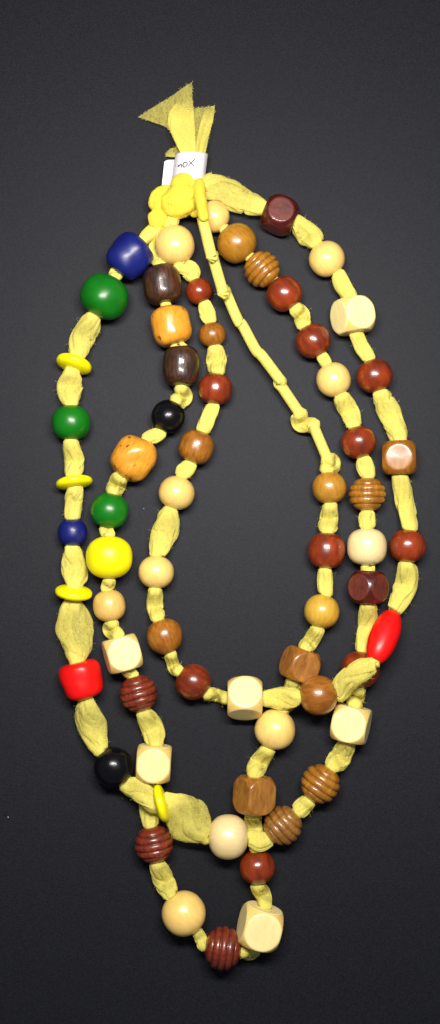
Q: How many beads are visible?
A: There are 65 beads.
